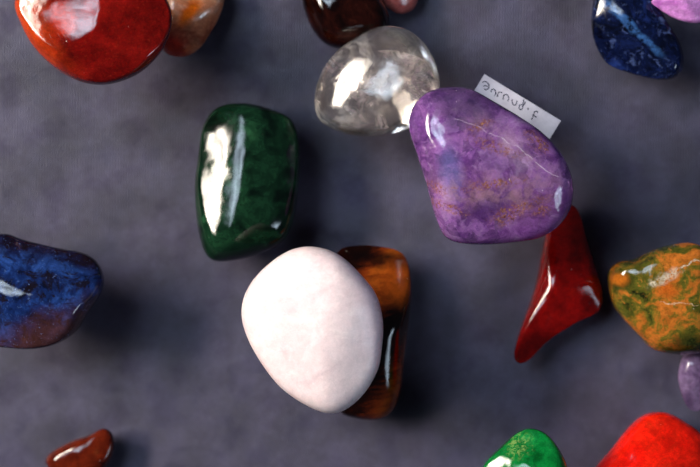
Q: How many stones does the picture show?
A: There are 18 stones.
